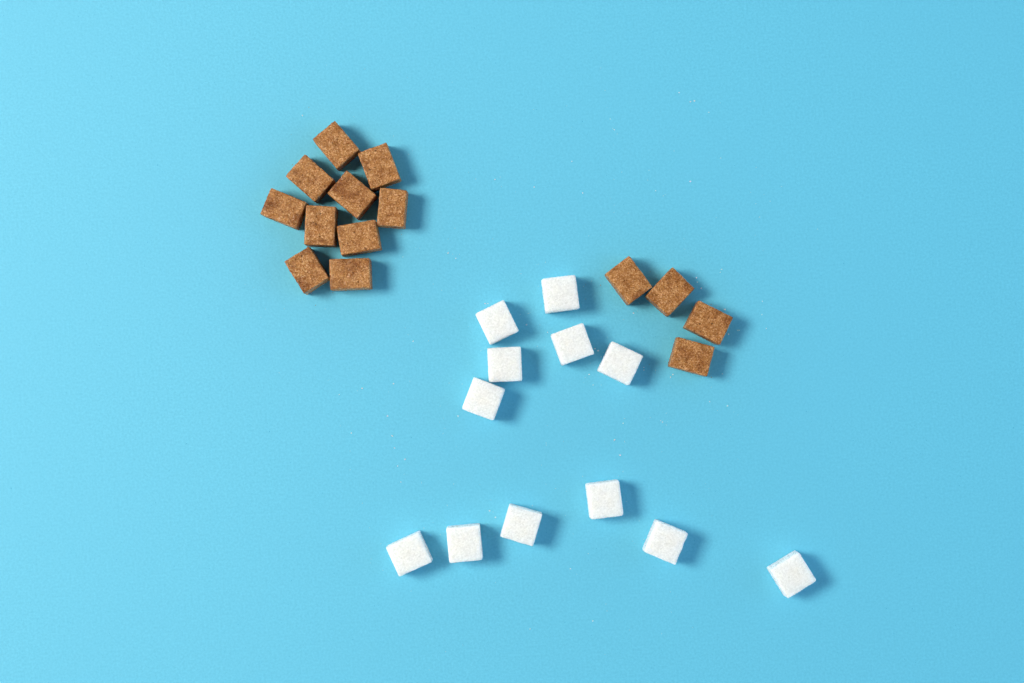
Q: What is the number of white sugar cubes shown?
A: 12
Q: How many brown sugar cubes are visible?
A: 14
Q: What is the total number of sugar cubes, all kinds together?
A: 26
